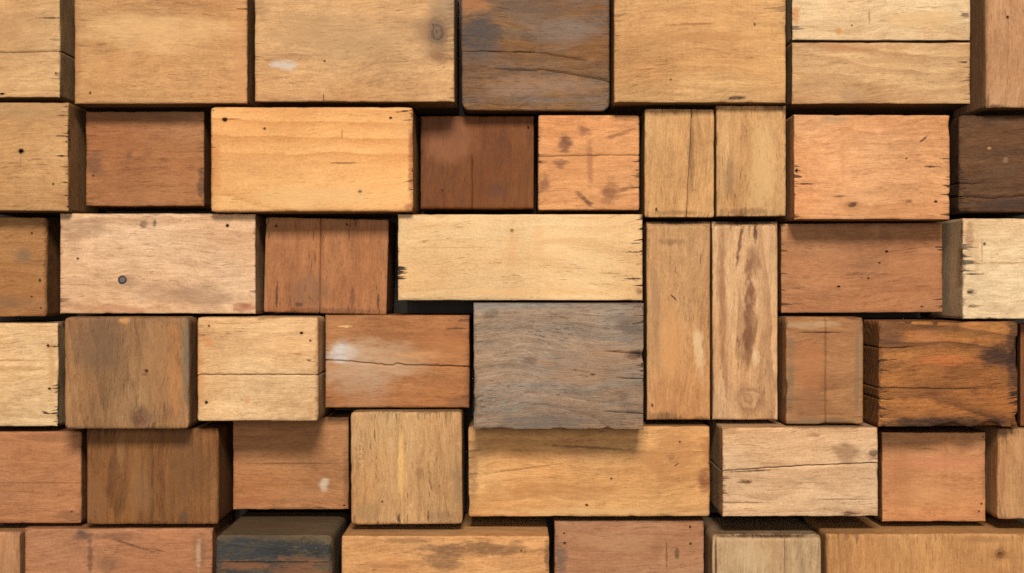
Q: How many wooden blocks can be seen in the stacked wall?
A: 48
